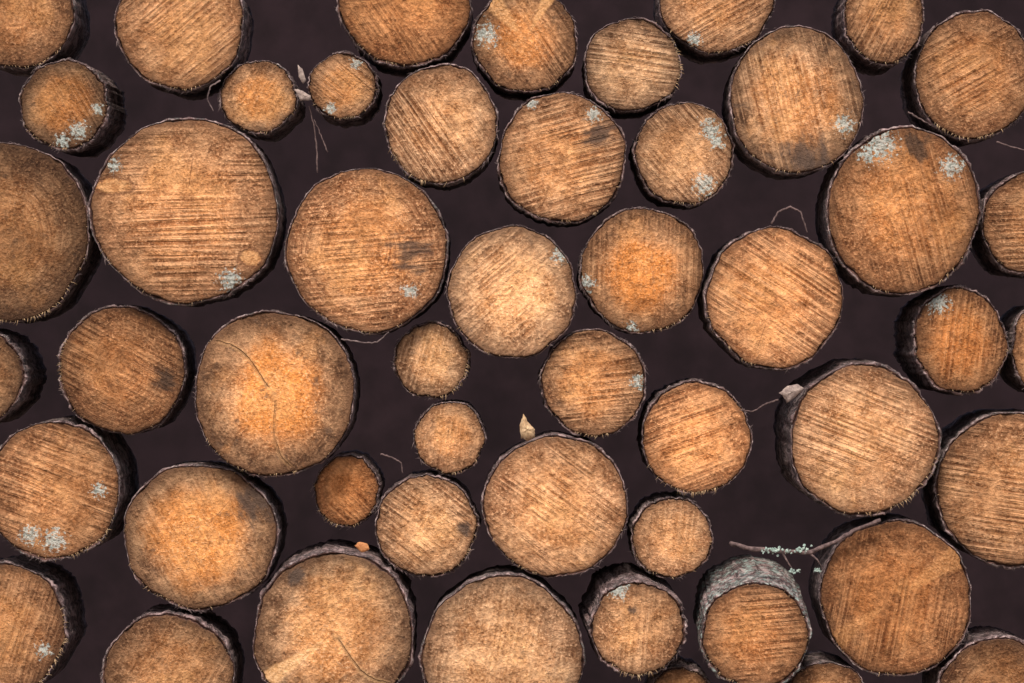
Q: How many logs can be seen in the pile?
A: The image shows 50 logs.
